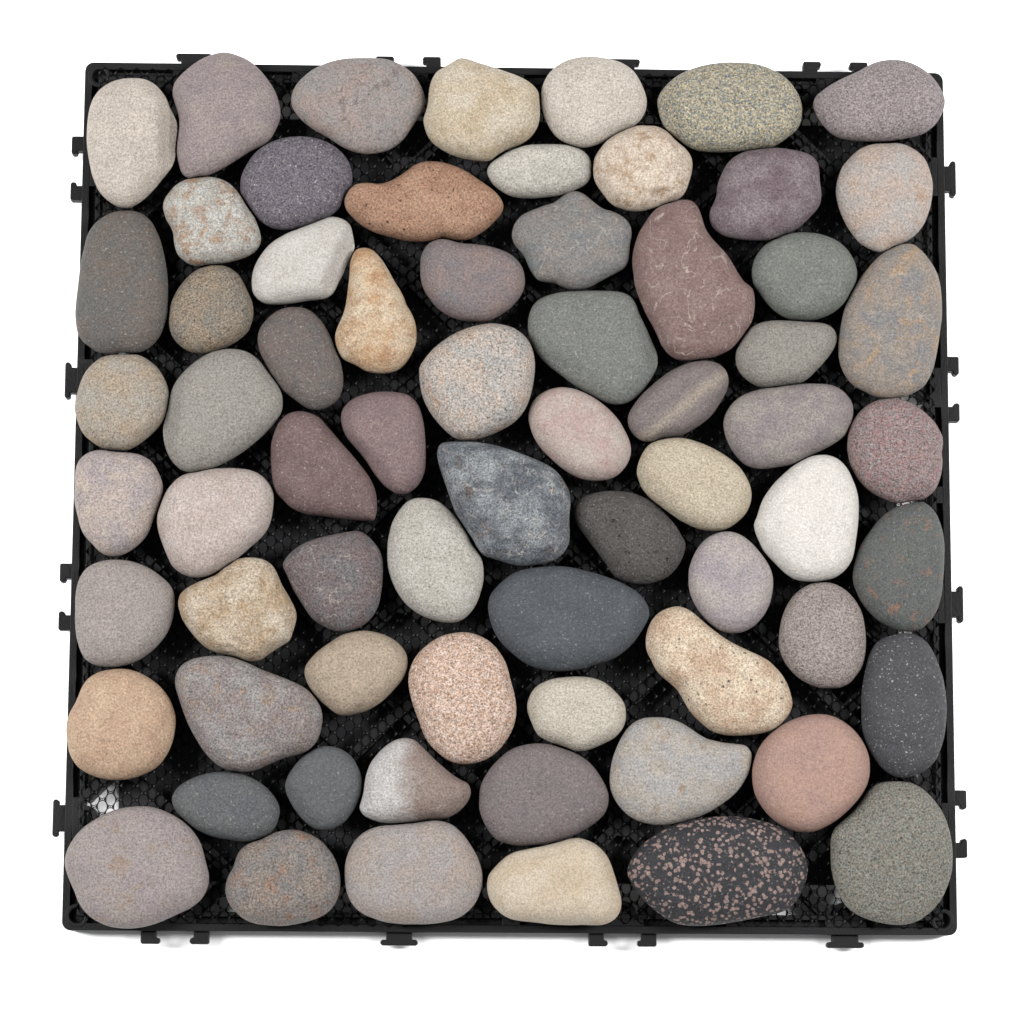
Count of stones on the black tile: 68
